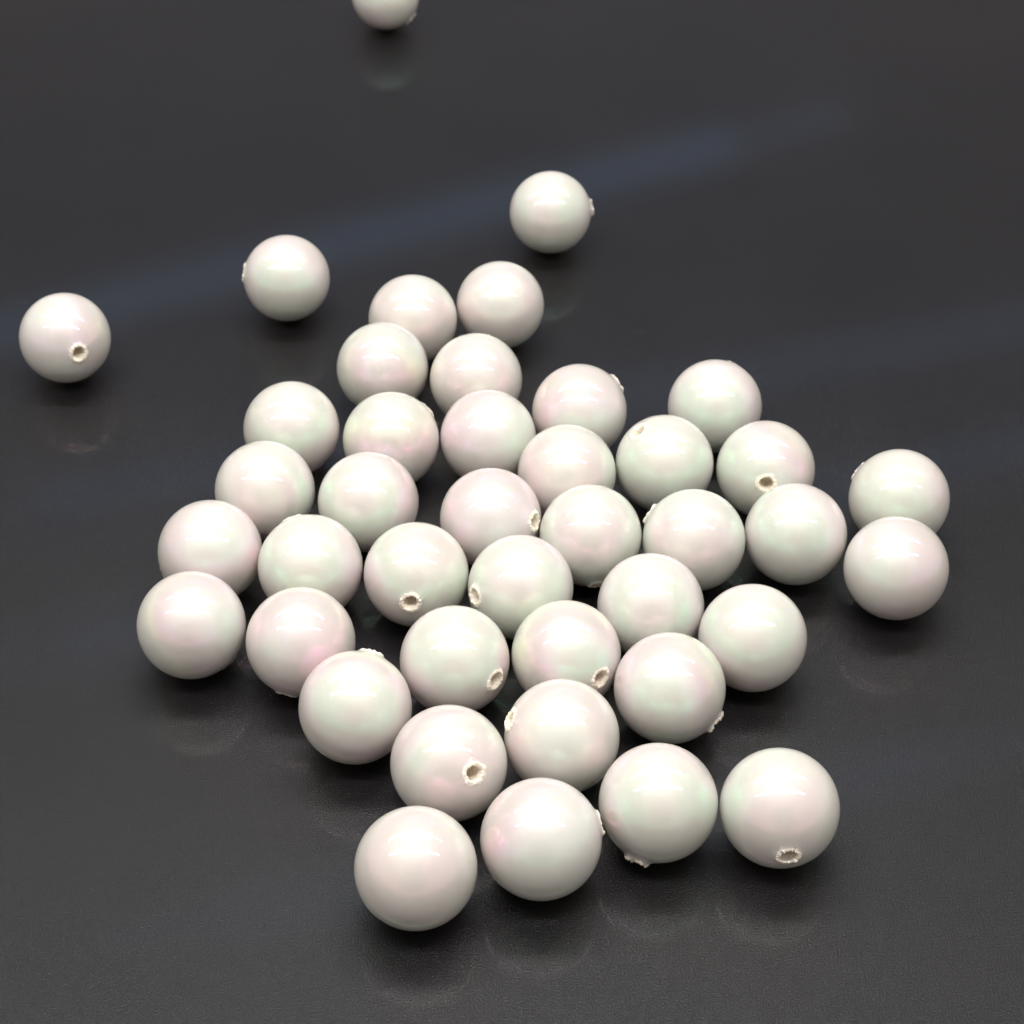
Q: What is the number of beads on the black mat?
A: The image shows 42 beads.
